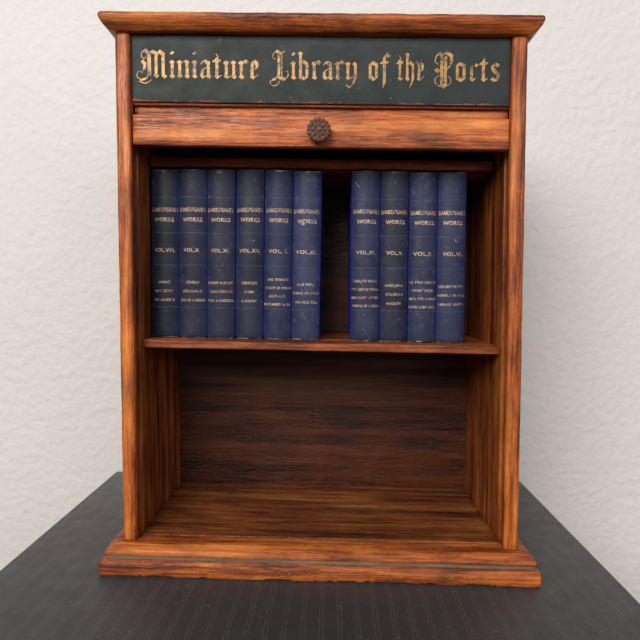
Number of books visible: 10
